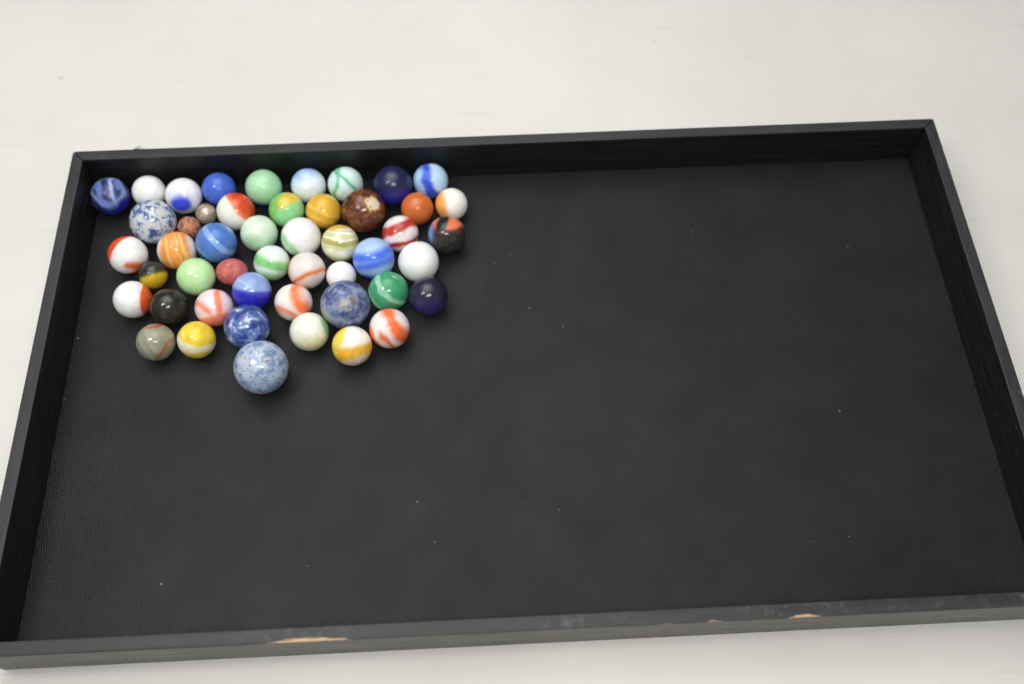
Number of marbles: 49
